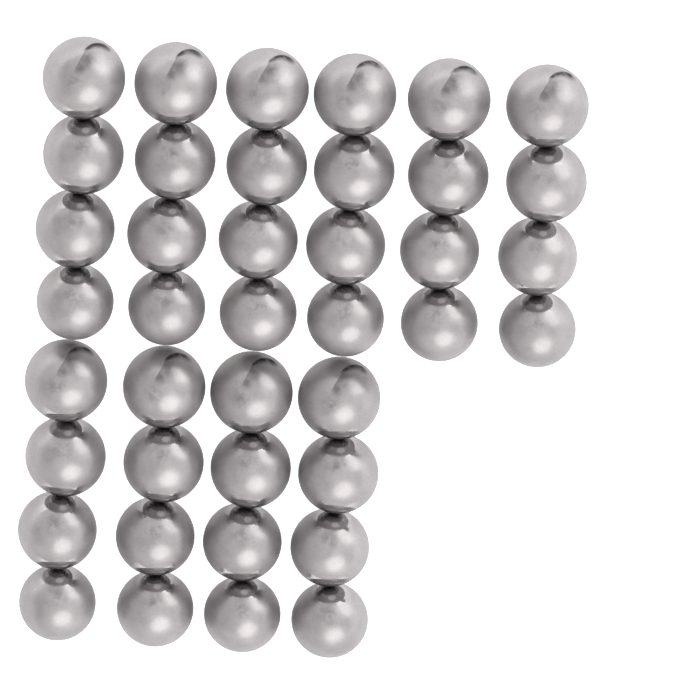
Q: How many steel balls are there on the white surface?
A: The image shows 40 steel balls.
